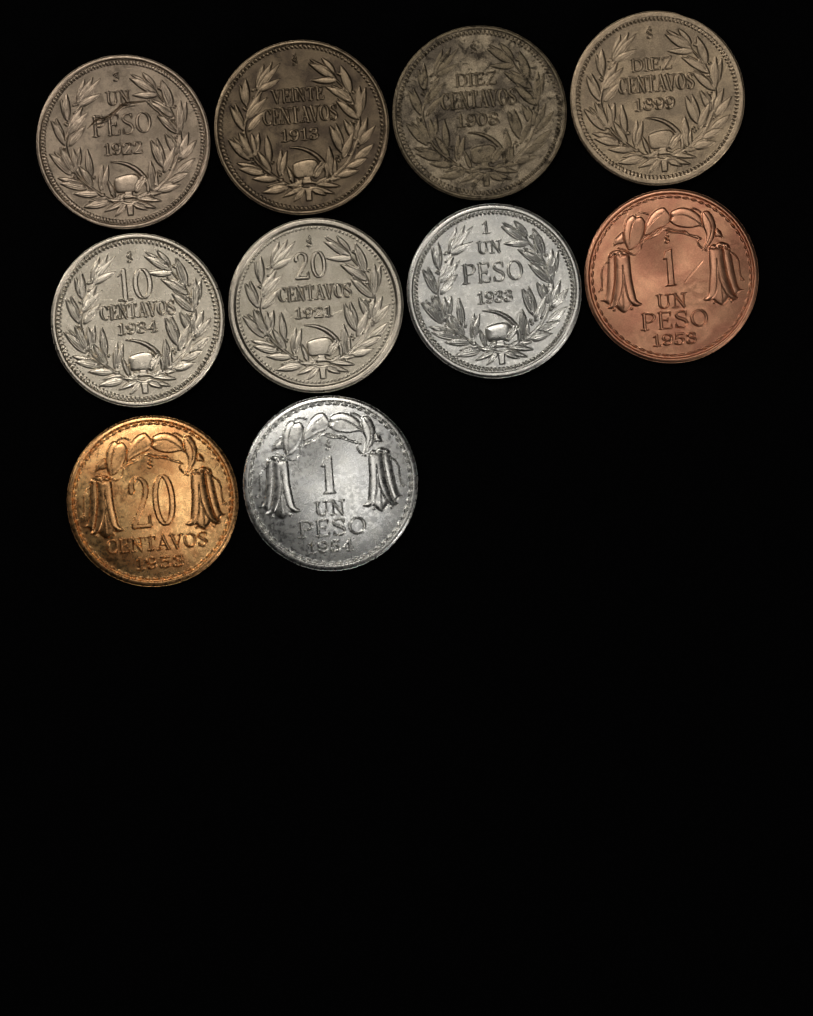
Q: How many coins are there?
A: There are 10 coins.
